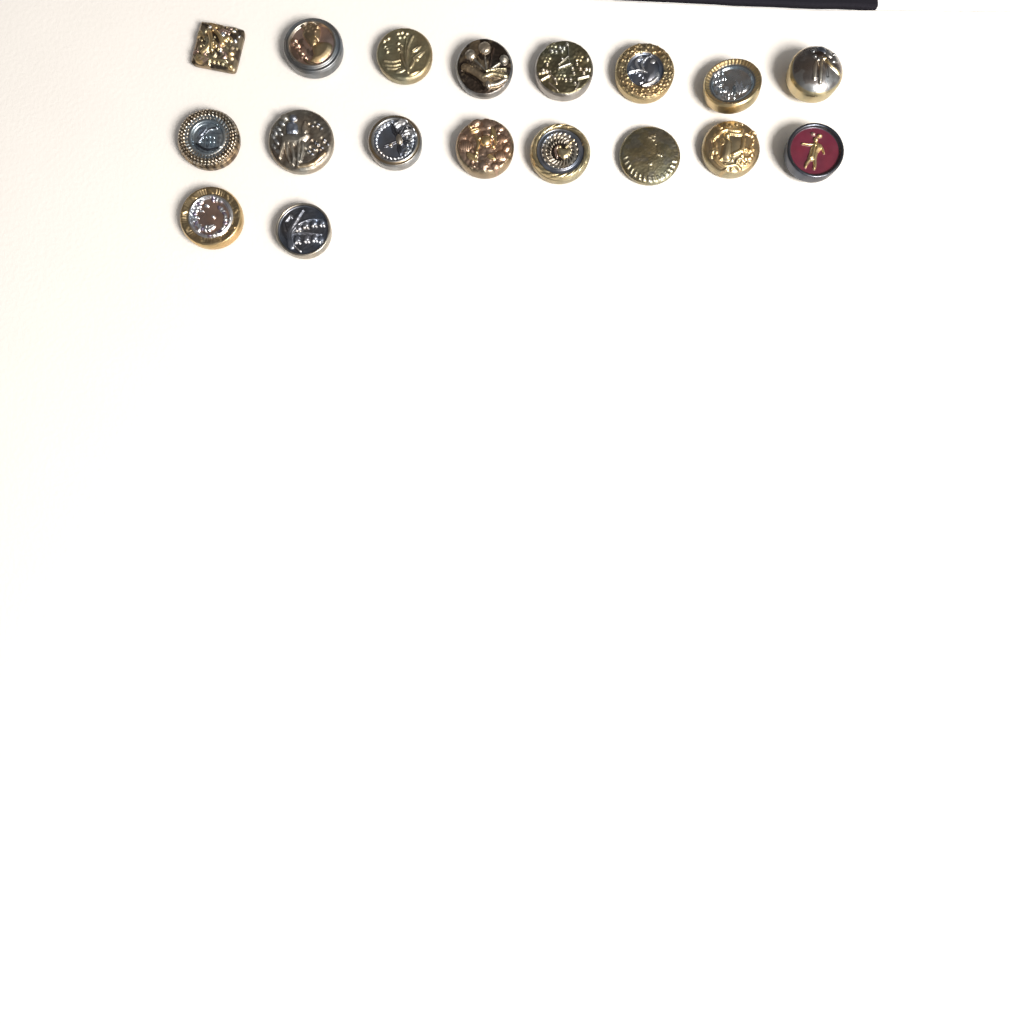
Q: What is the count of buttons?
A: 18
